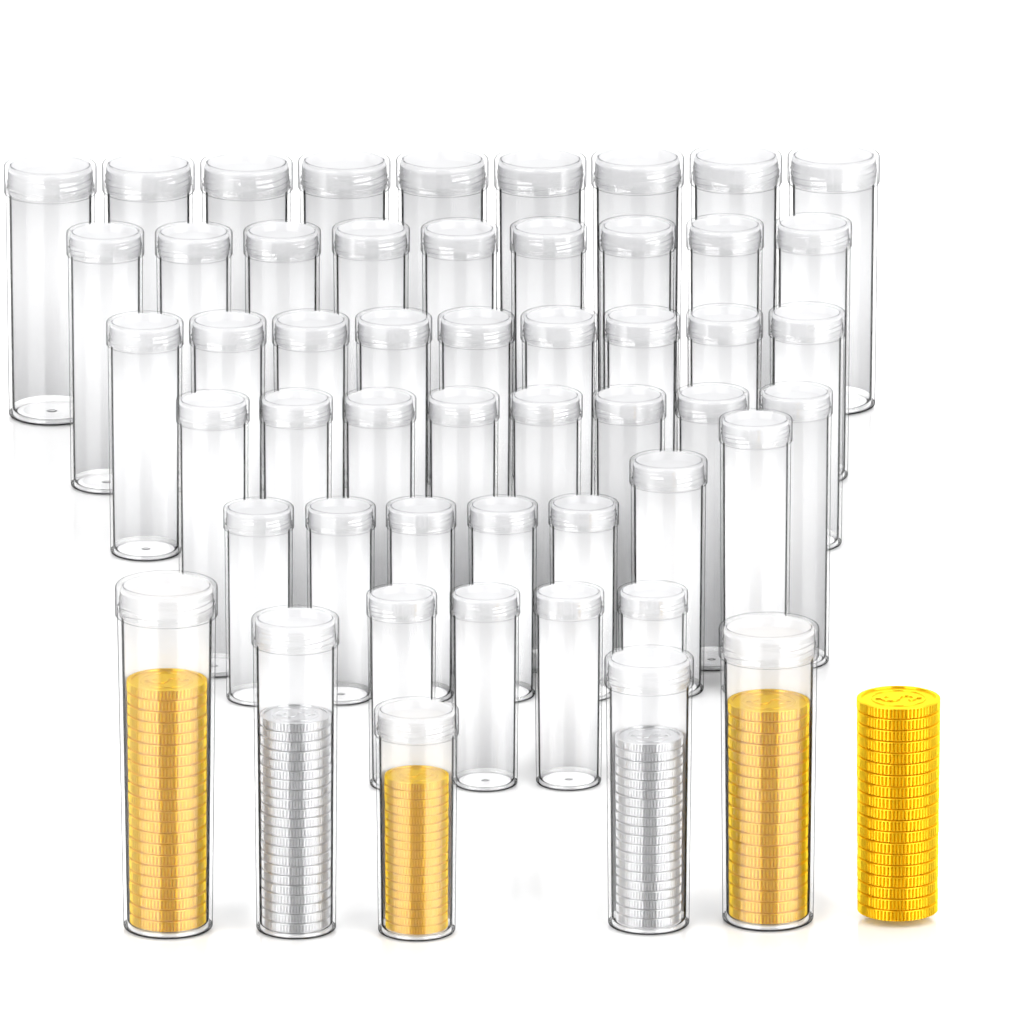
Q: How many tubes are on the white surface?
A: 51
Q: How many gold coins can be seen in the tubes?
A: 78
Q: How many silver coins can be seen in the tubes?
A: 42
